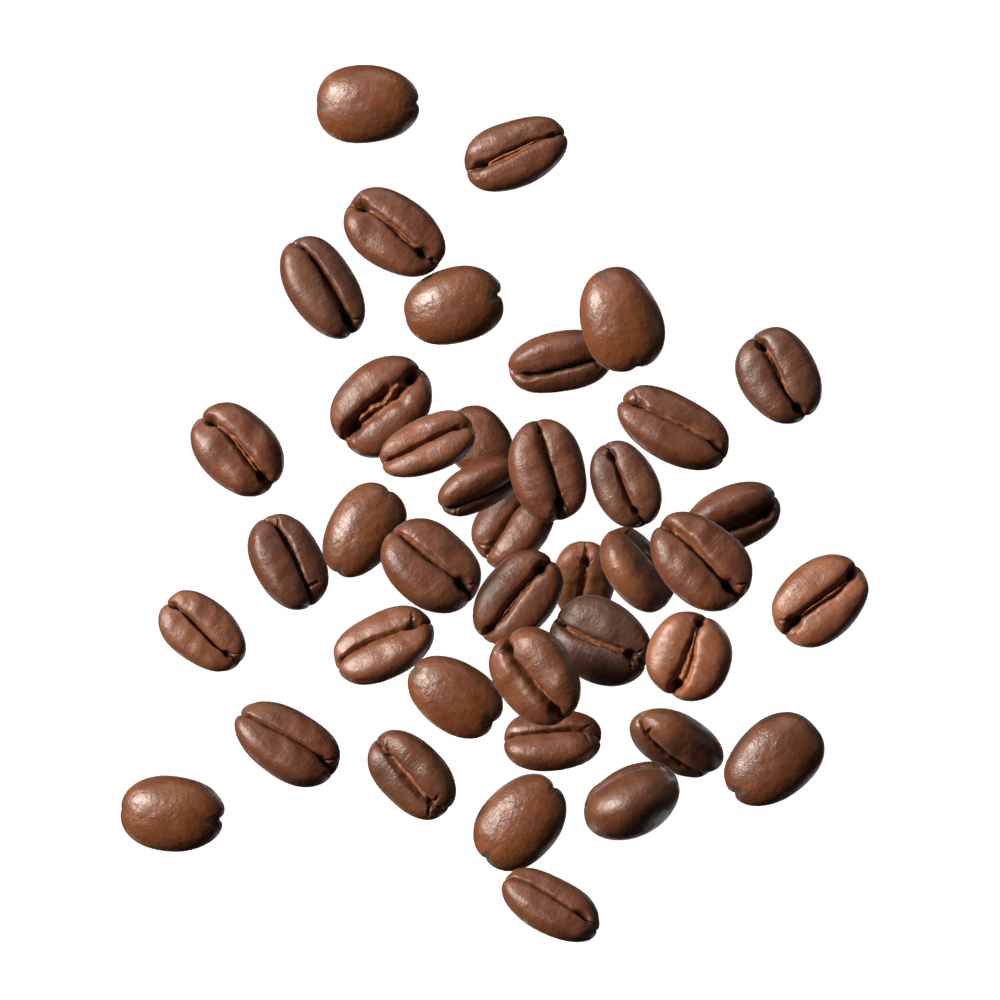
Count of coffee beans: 41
